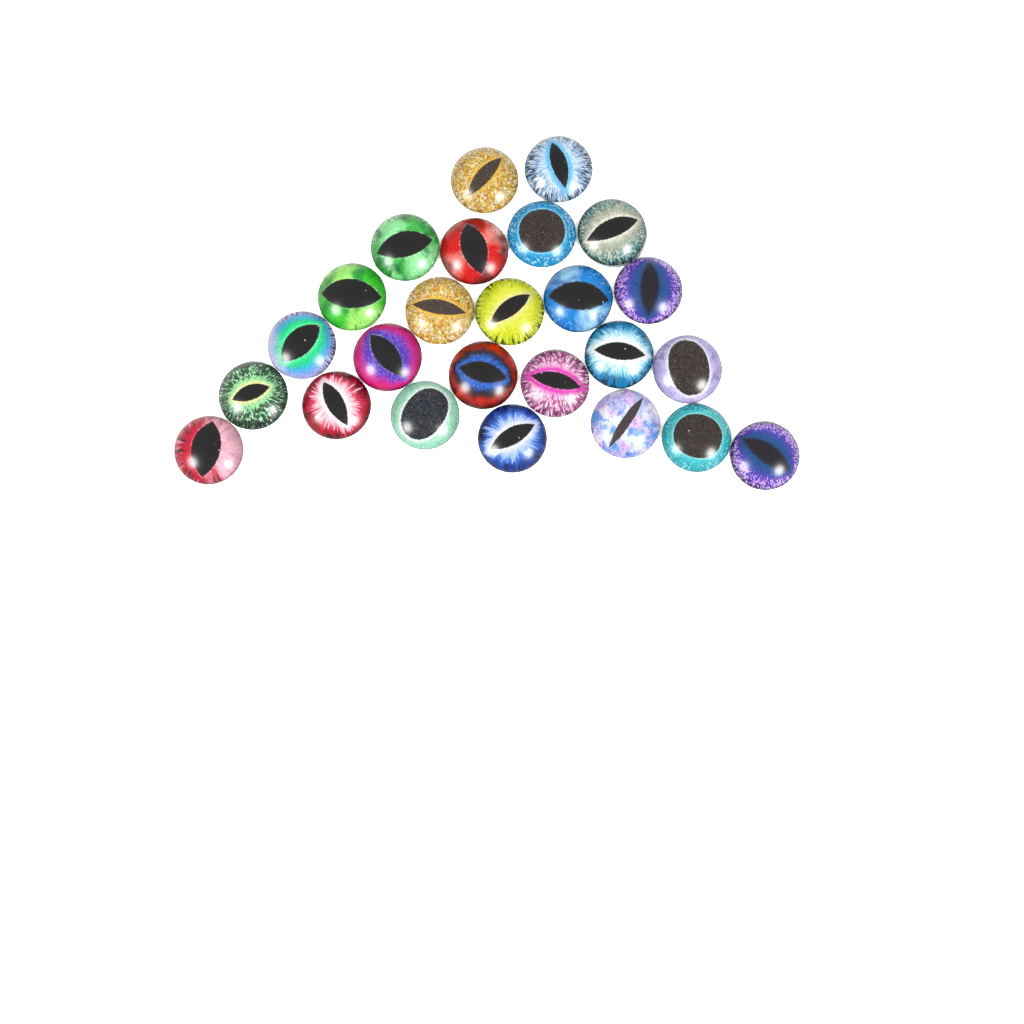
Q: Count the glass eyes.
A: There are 25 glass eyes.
